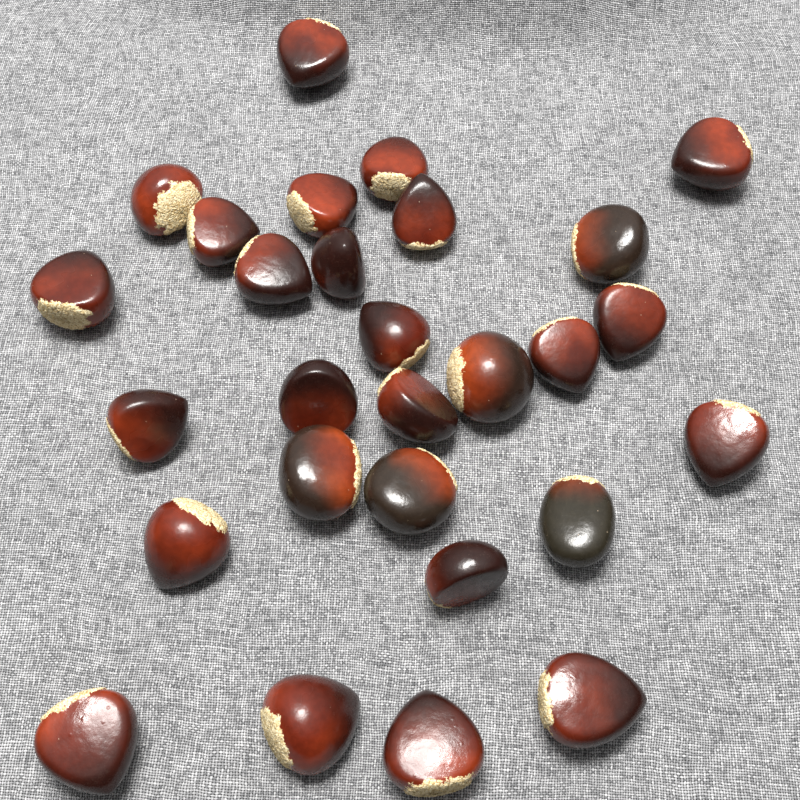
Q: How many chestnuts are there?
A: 28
